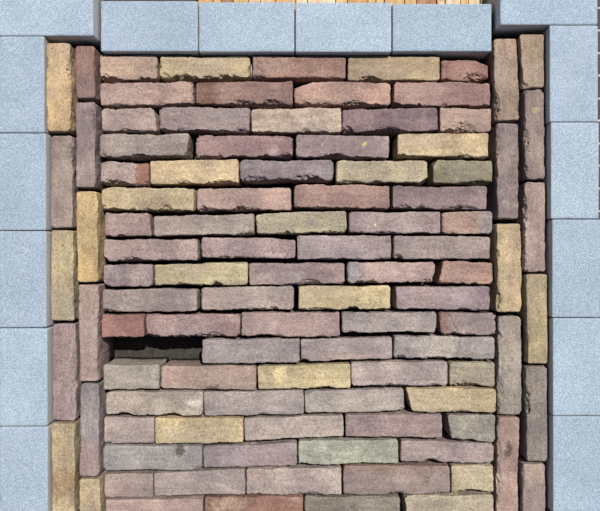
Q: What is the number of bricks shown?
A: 102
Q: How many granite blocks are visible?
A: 16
